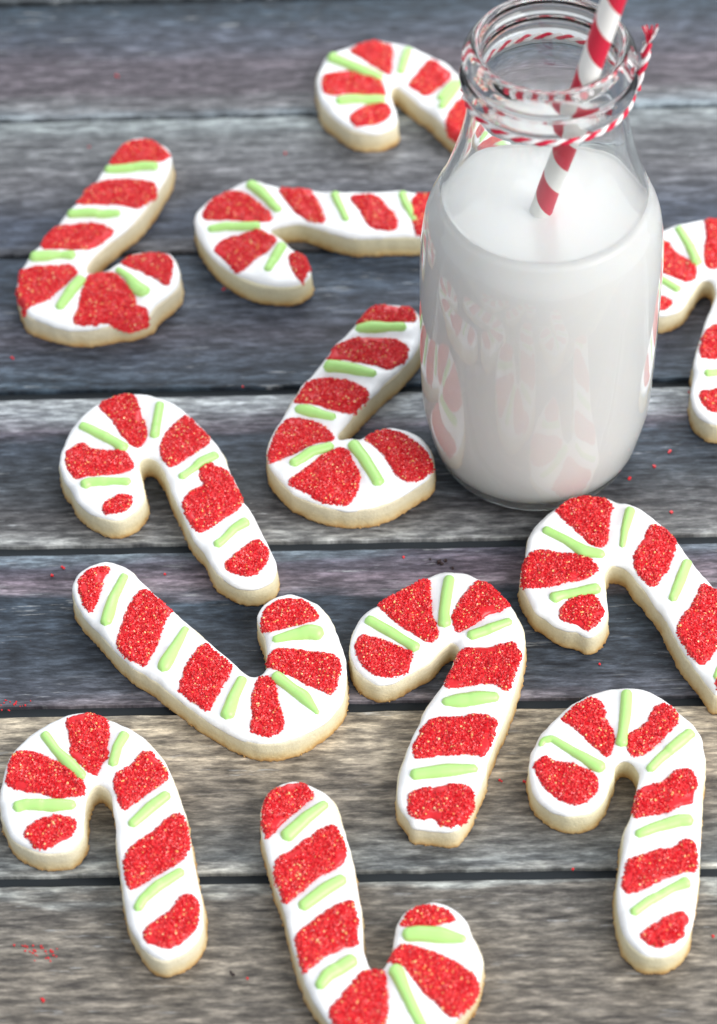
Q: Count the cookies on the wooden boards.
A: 12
